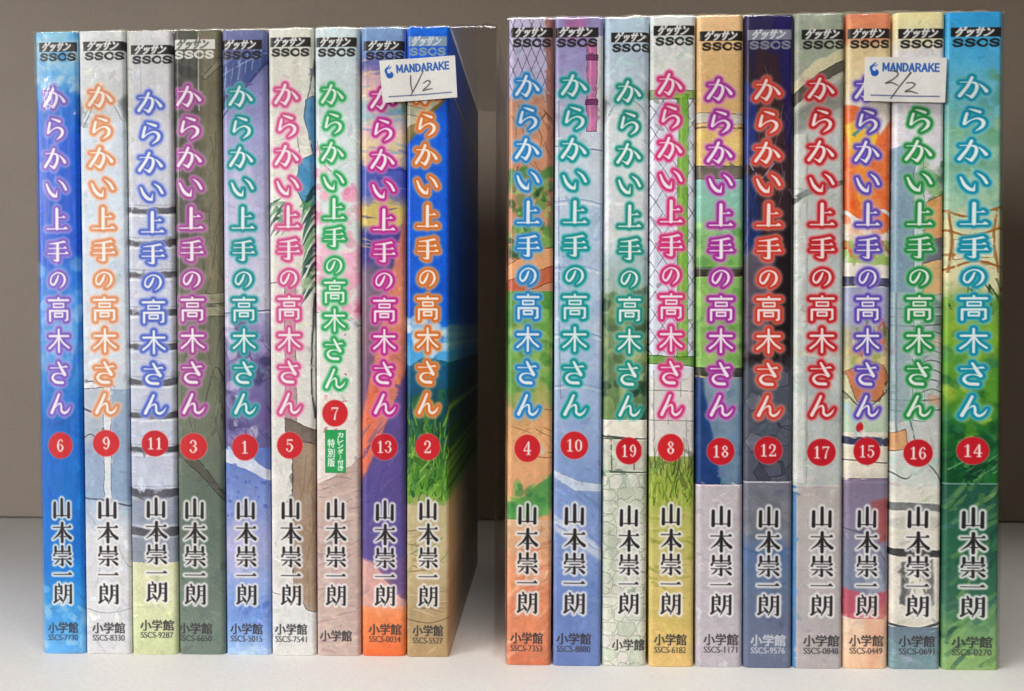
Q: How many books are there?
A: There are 19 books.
